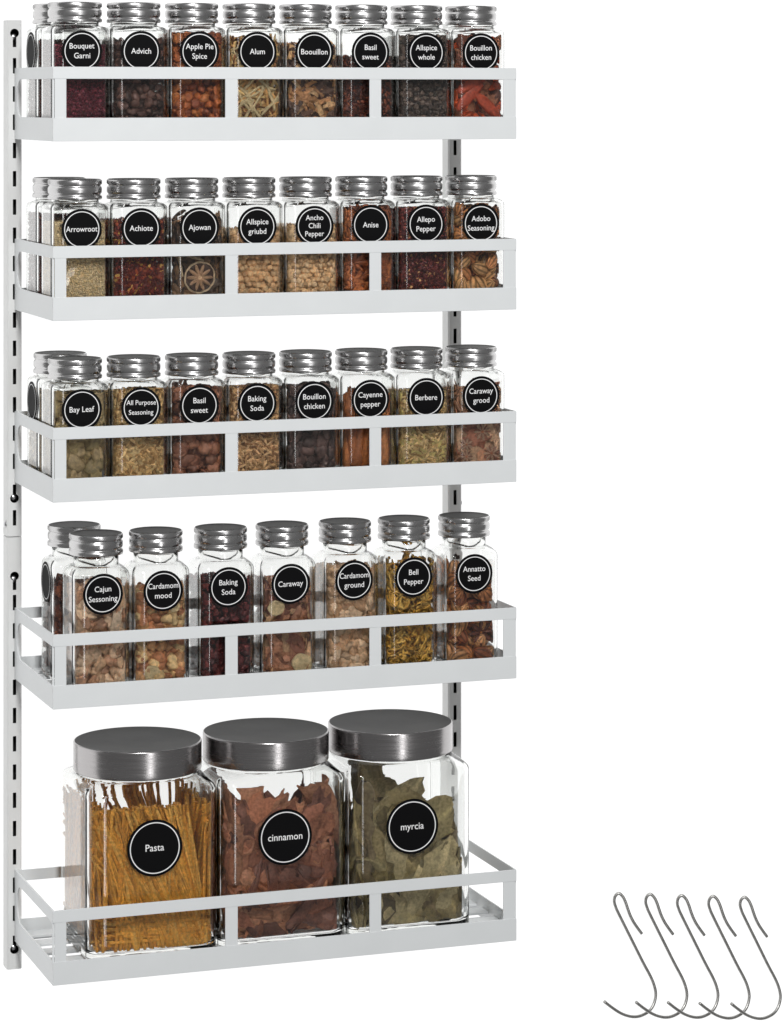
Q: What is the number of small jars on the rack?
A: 35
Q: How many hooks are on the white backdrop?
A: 5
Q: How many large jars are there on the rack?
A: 3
